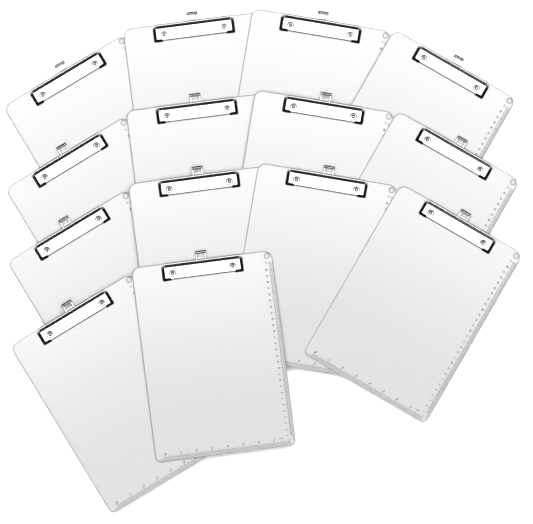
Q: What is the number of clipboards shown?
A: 14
